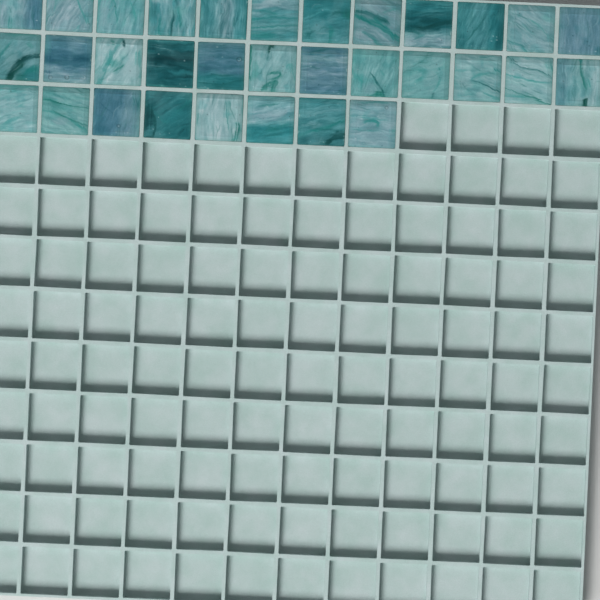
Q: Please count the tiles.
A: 32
